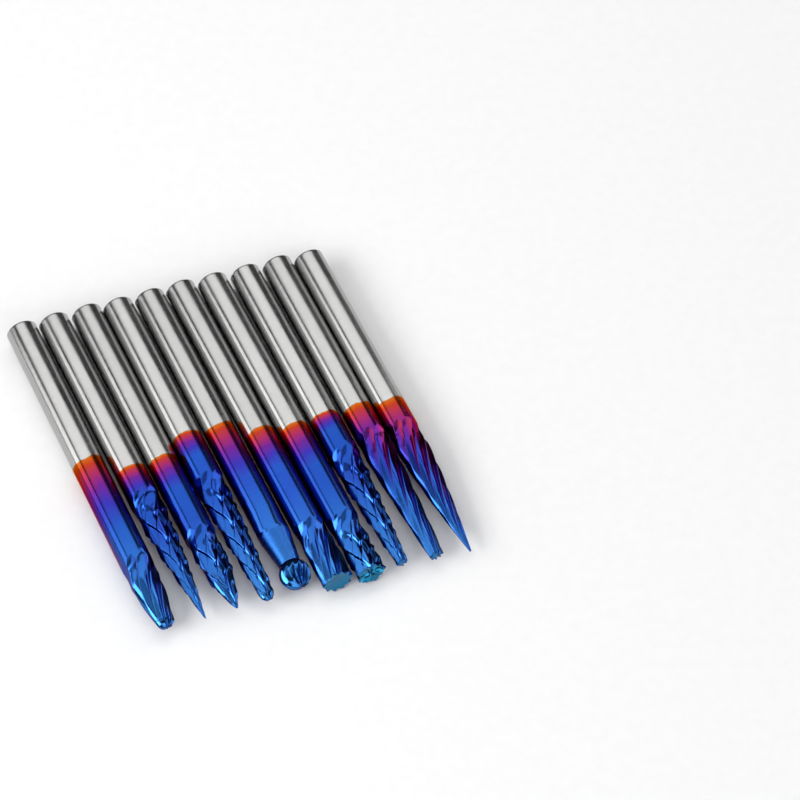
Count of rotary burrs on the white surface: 10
